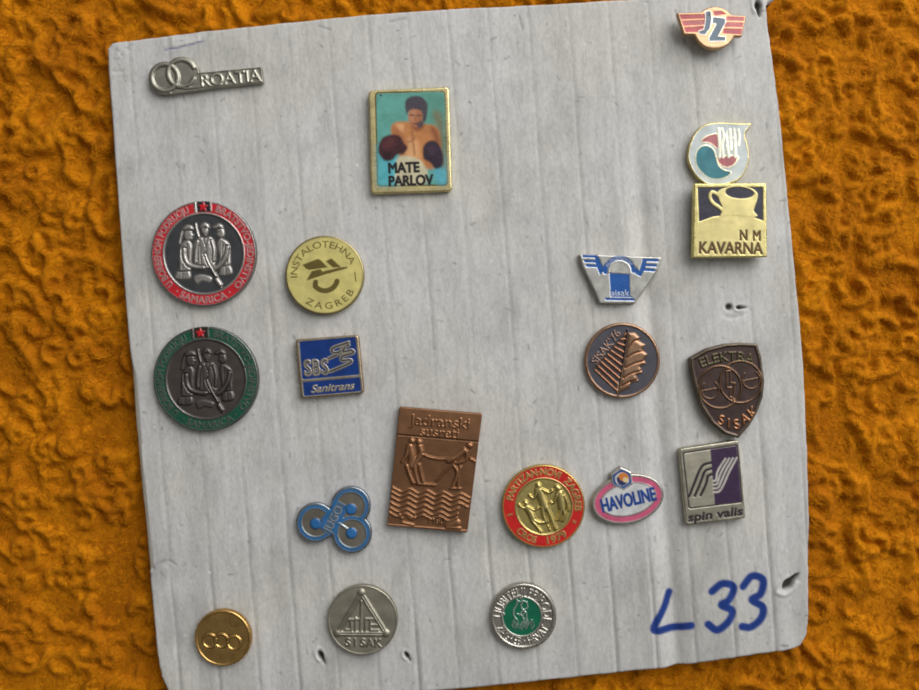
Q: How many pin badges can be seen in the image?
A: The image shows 20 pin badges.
